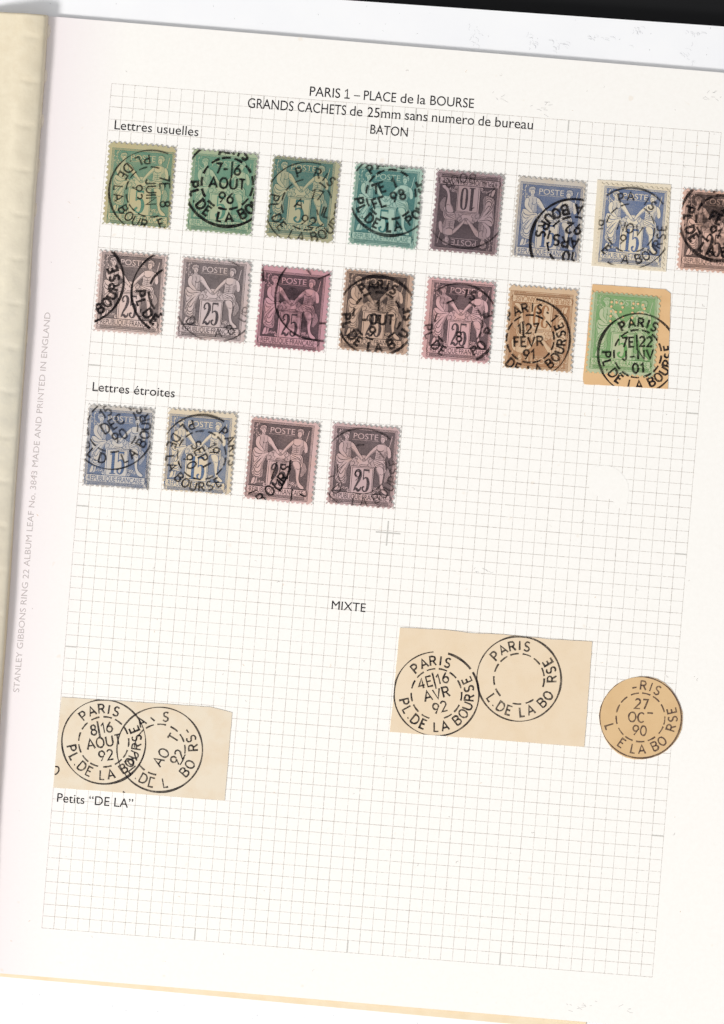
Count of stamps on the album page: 19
